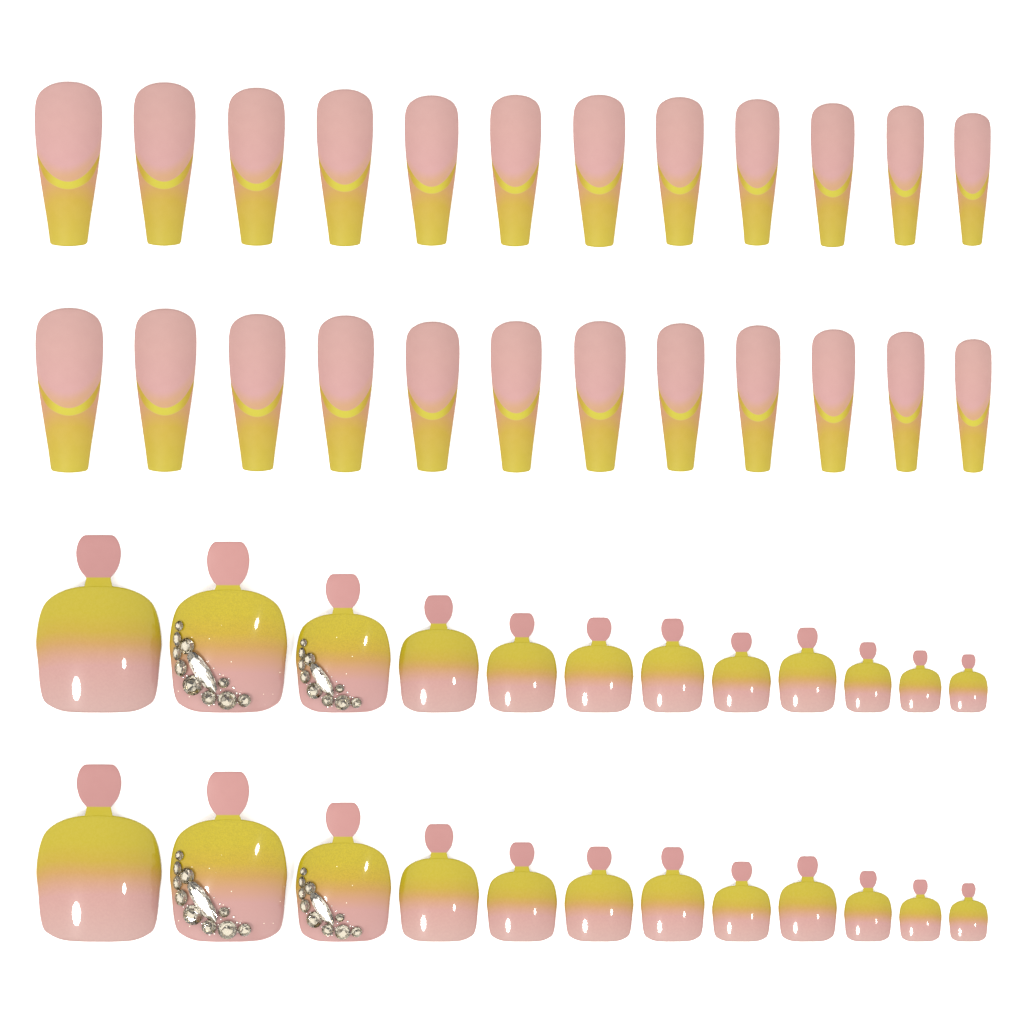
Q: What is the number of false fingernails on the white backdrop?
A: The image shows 24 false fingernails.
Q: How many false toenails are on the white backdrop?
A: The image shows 24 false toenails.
